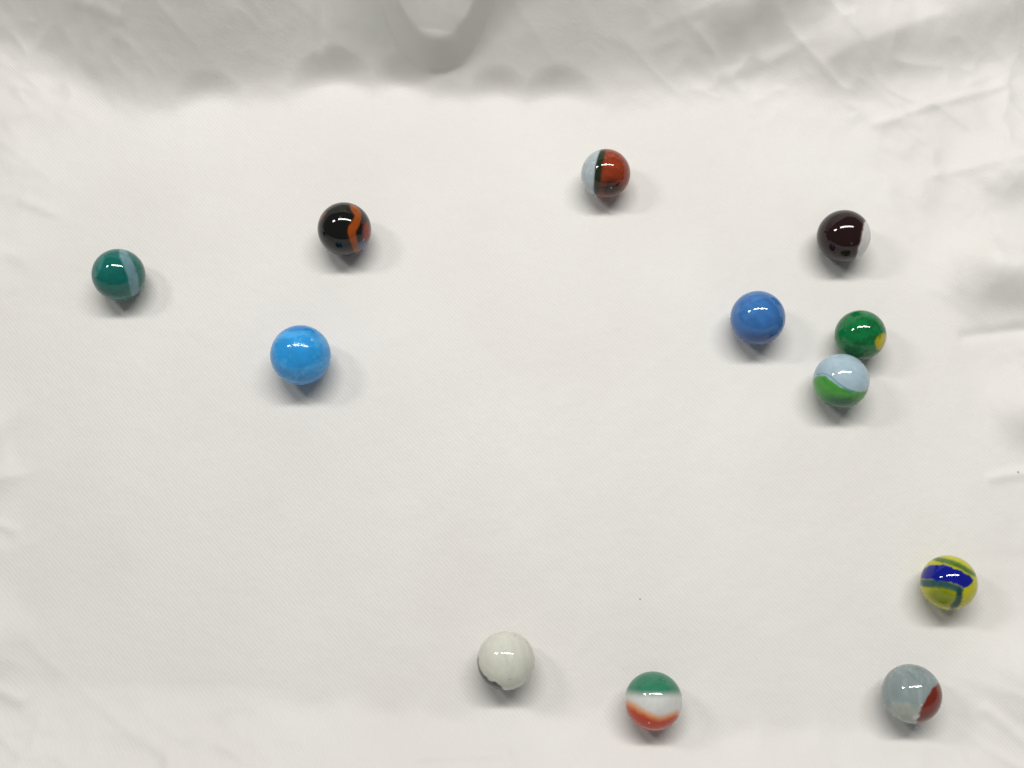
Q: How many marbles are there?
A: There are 12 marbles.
